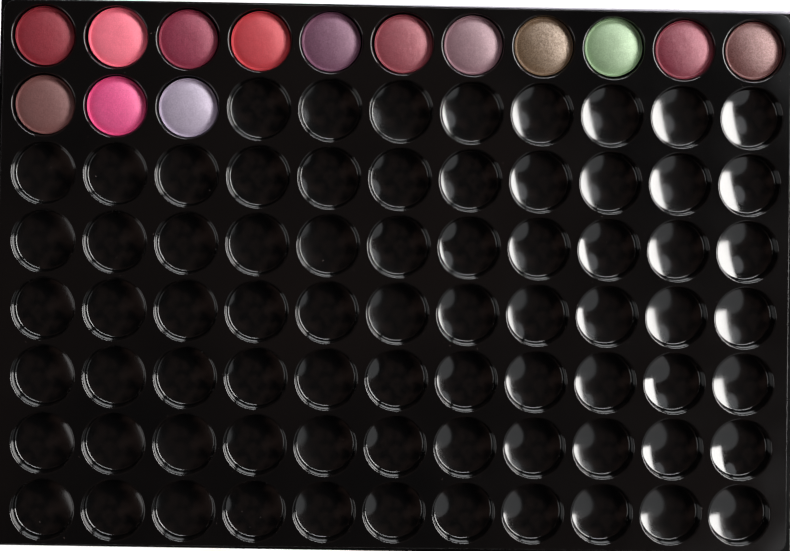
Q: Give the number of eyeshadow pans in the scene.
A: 14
